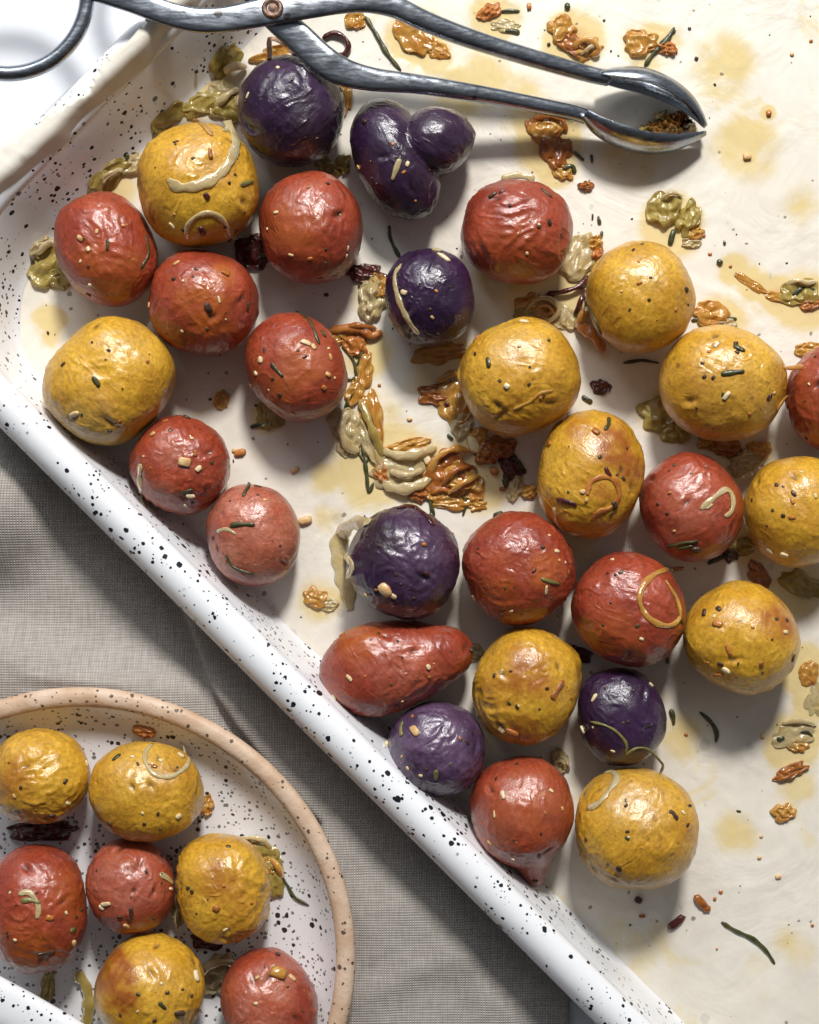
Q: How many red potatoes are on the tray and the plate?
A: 16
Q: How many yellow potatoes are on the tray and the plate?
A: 14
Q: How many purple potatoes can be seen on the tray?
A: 6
